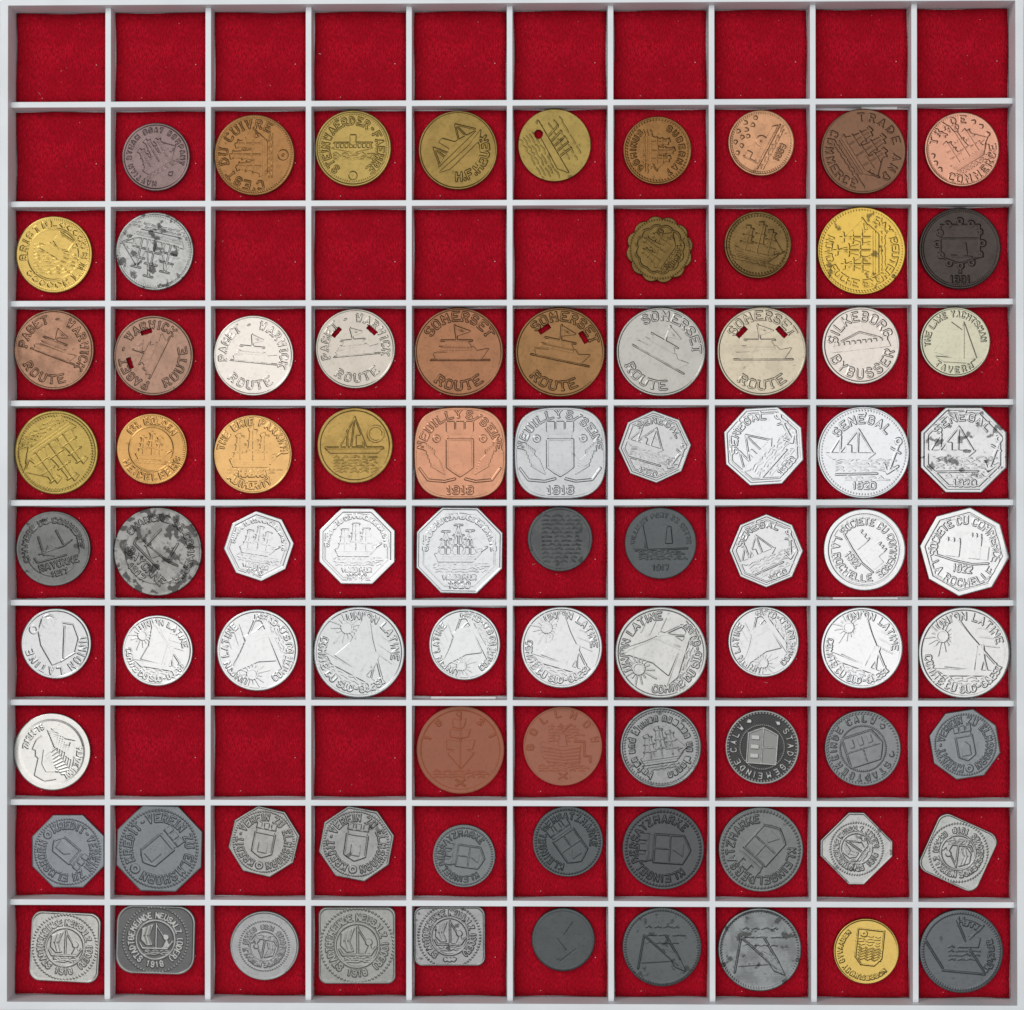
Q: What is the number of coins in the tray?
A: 82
